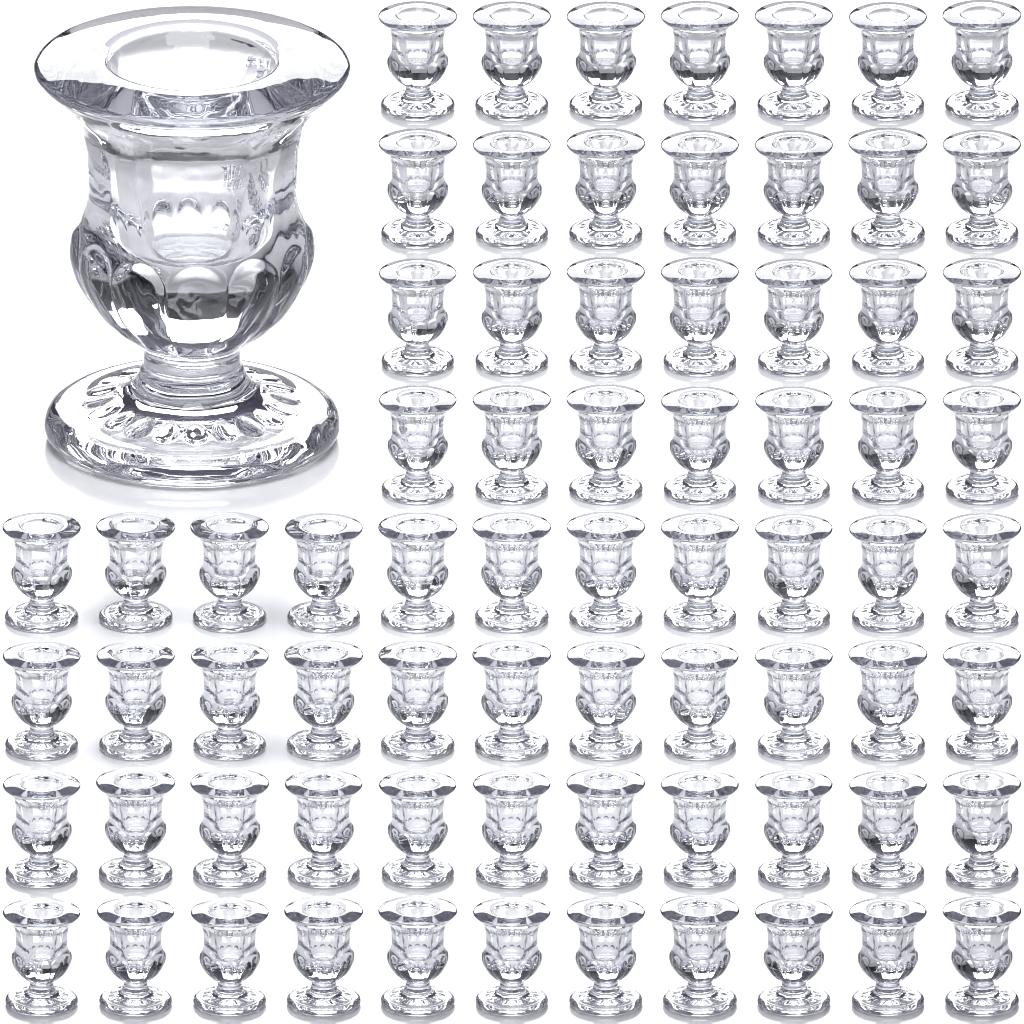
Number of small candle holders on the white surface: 72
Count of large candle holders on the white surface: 1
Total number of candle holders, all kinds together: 73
